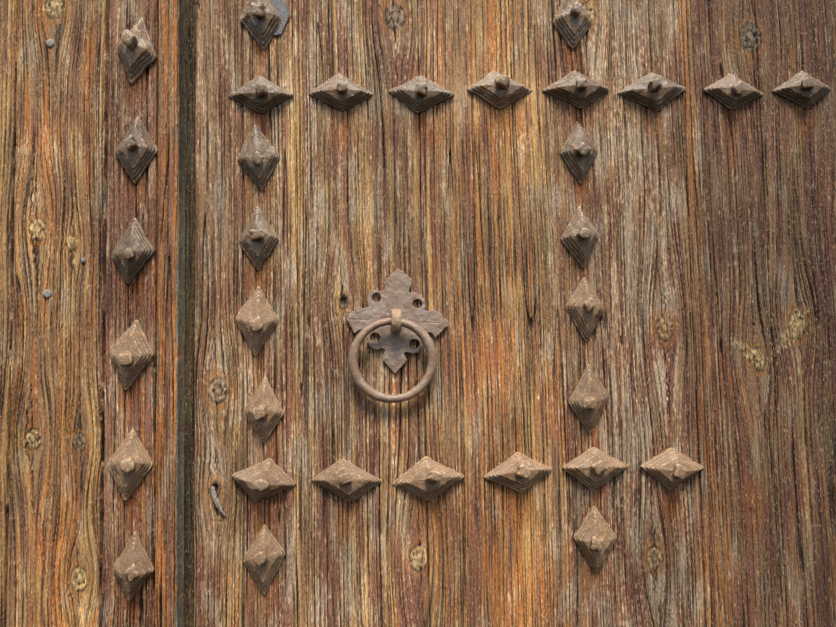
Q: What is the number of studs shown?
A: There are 32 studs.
